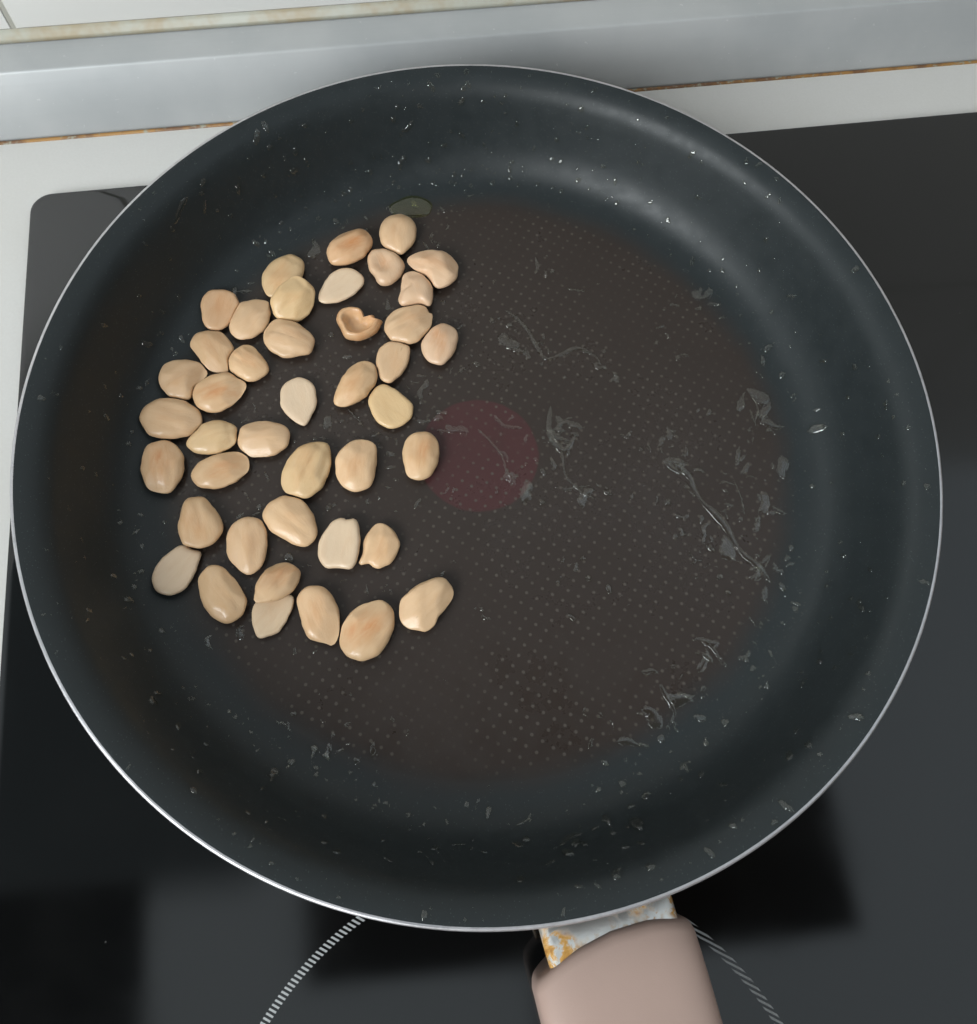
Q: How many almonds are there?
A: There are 42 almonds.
